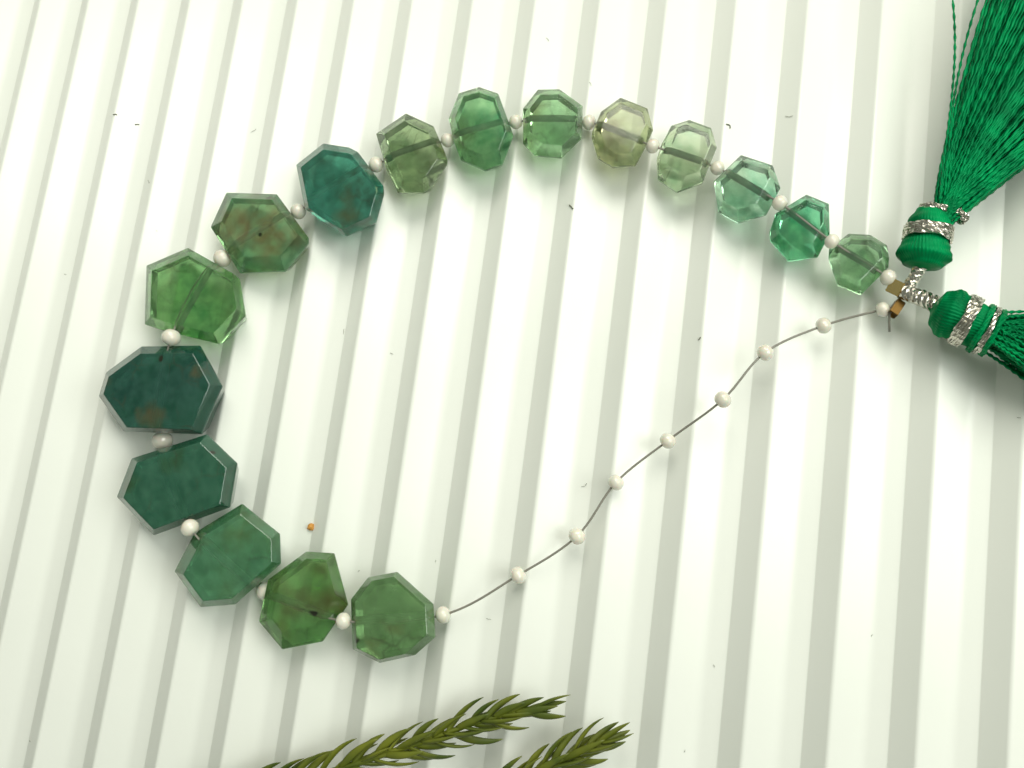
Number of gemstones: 16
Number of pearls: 25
